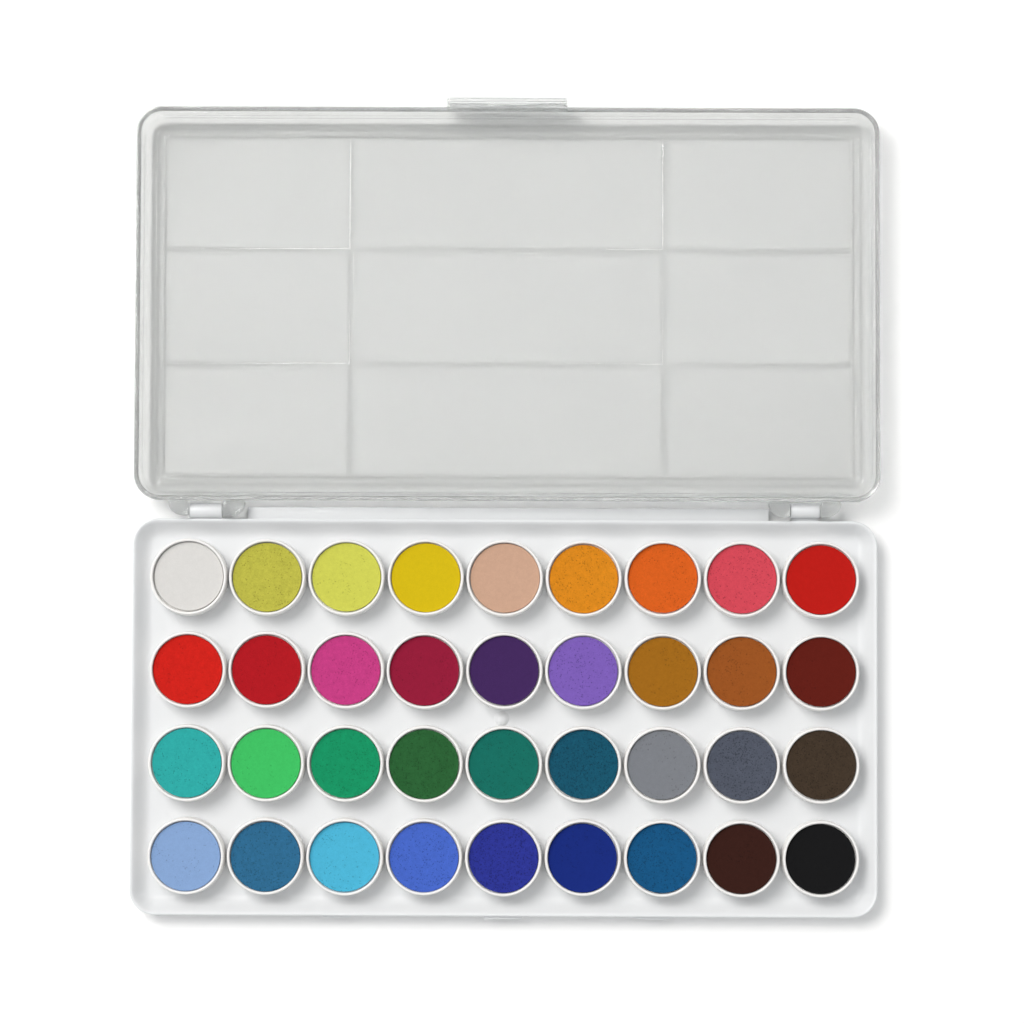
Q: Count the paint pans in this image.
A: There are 36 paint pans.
